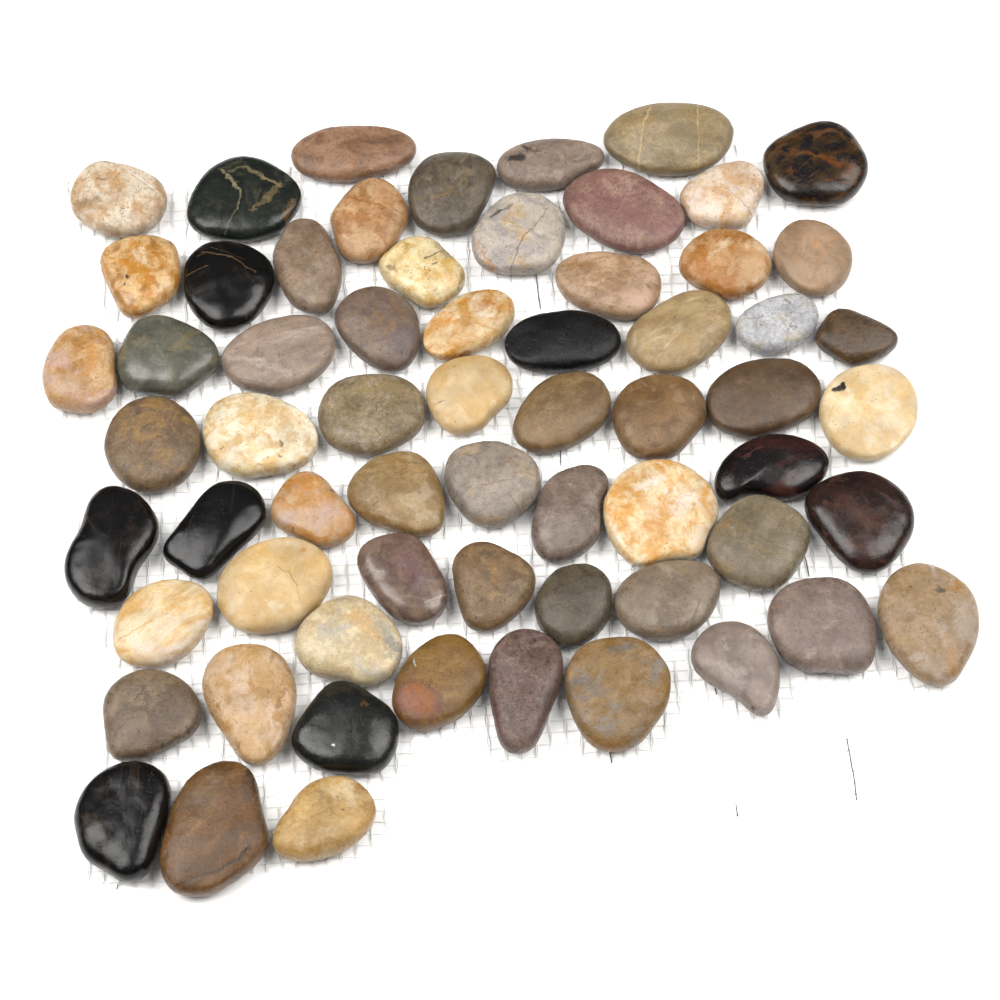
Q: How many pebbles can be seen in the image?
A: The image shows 64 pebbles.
